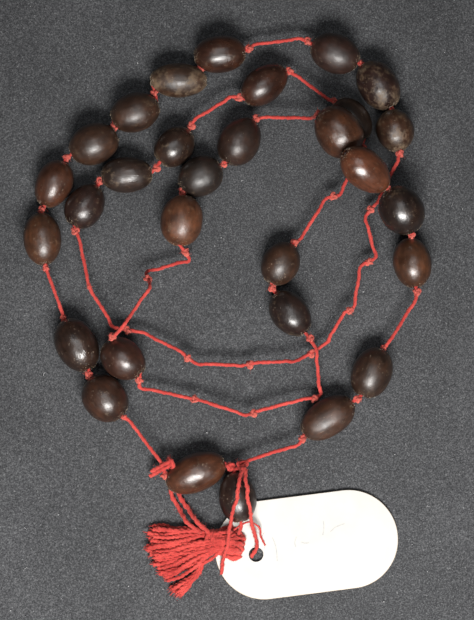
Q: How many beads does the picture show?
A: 30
